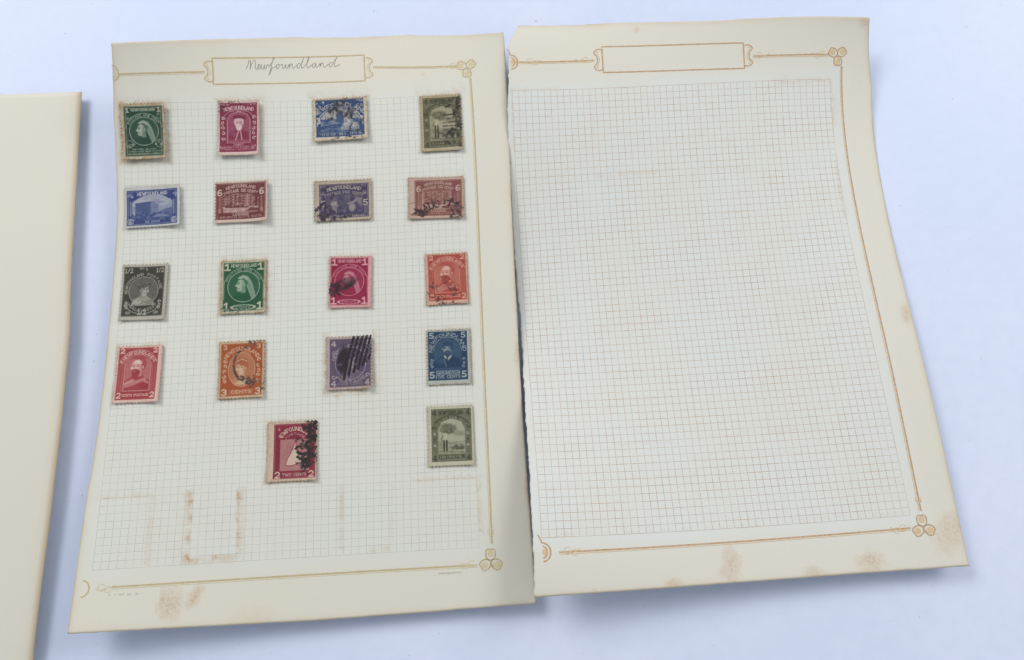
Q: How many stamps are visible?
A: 18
